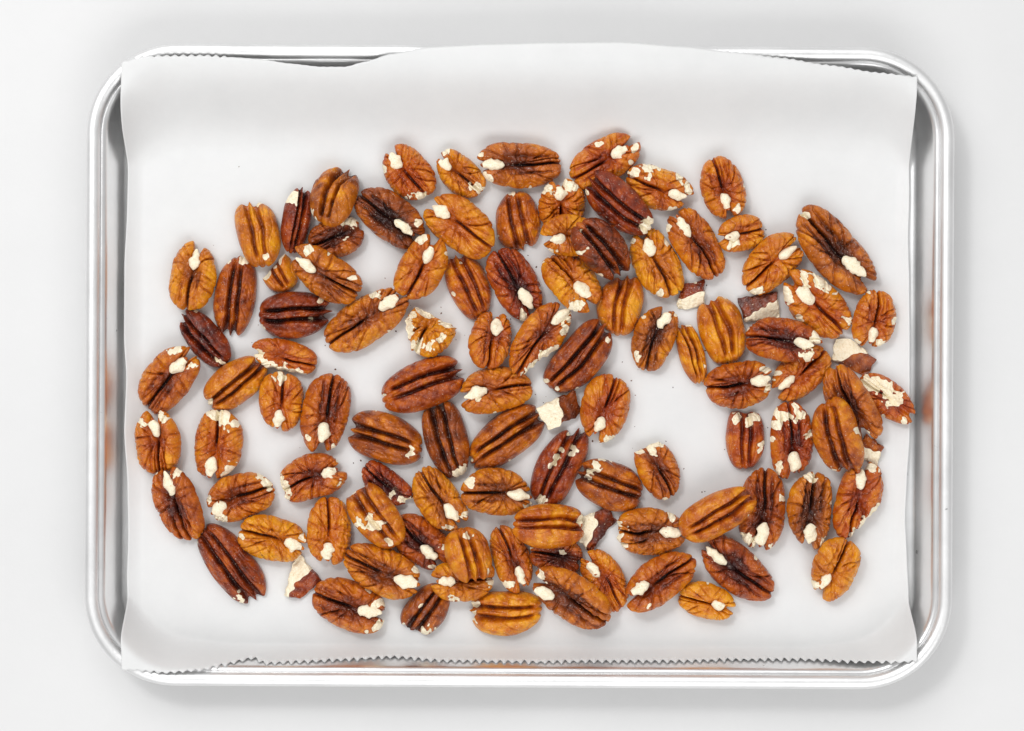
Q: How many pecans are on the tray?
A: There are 105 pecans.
